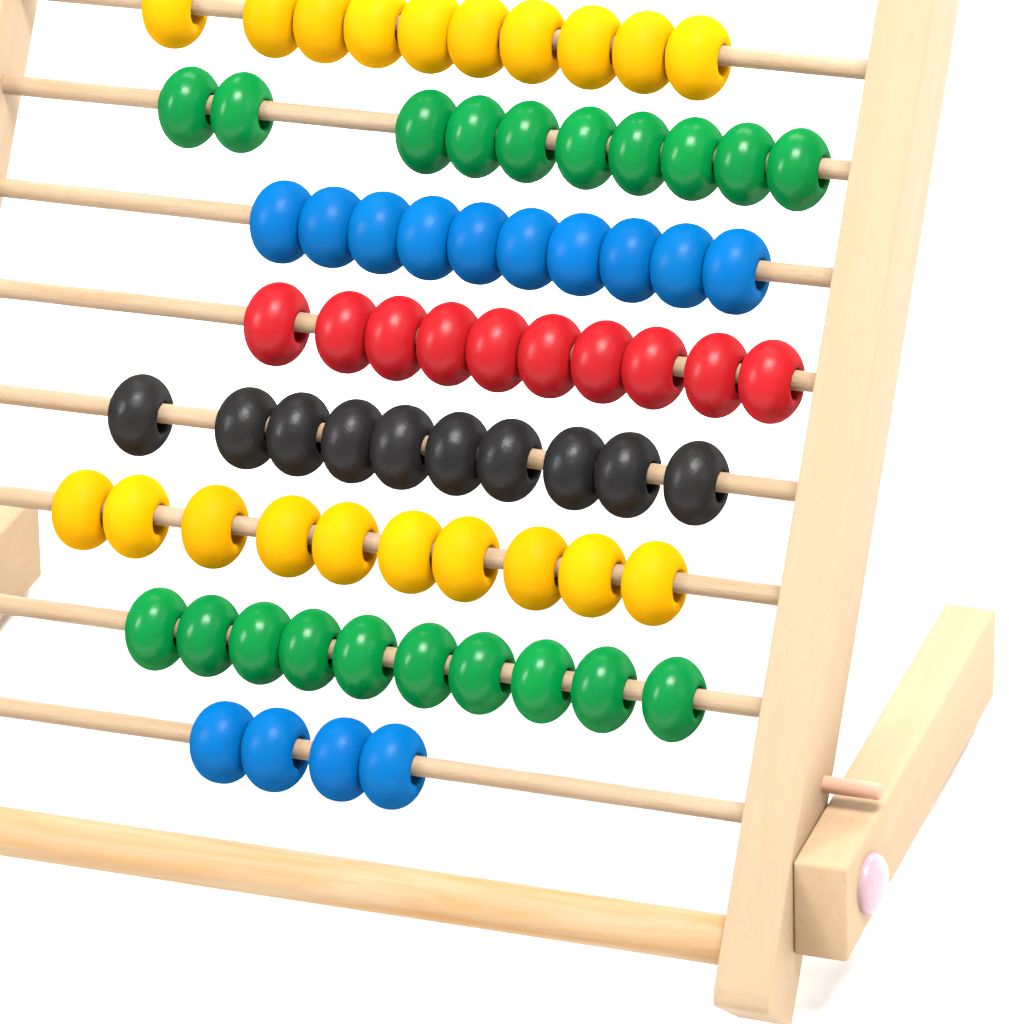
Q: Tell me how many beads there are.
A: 74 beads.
